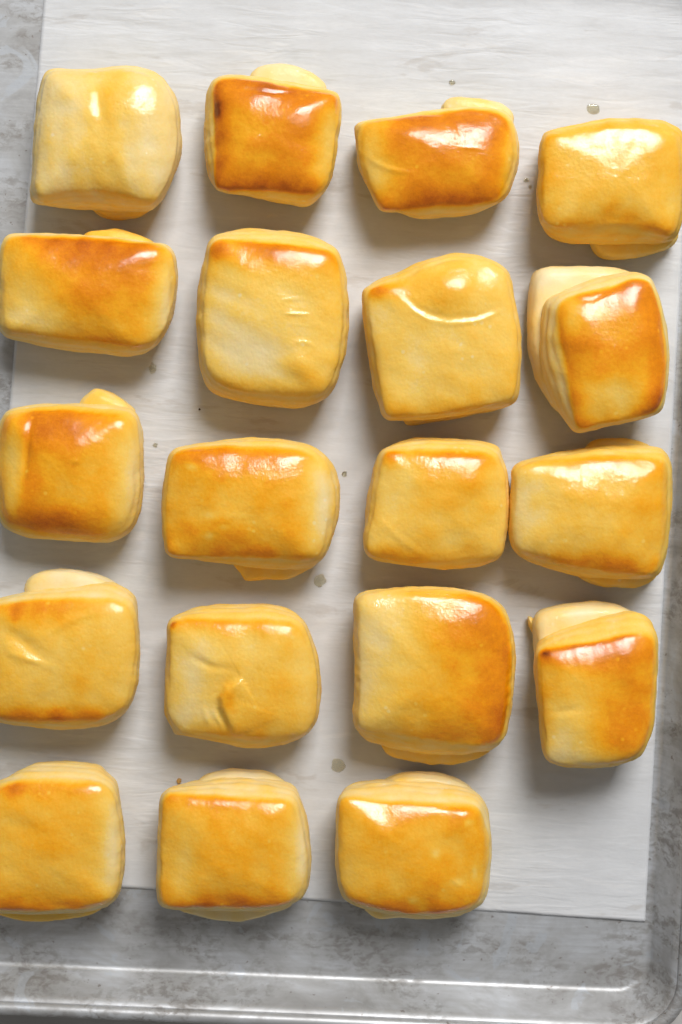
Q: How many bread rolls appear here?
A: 19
